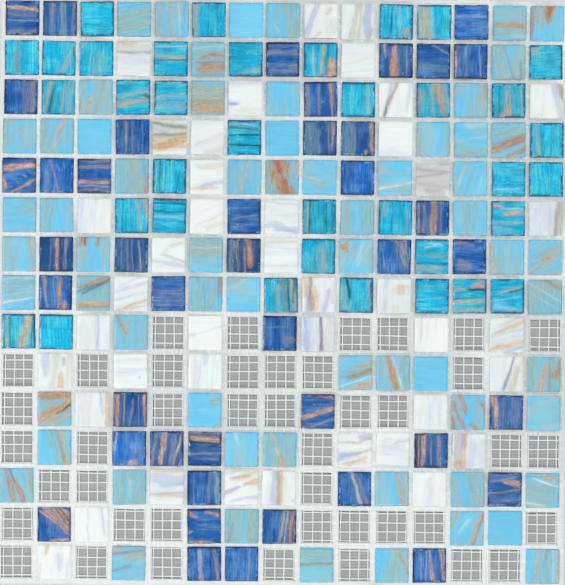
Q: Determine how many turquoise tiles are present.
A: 36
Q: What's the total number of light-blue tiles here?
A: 64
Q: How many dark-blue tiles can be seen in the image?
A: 42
